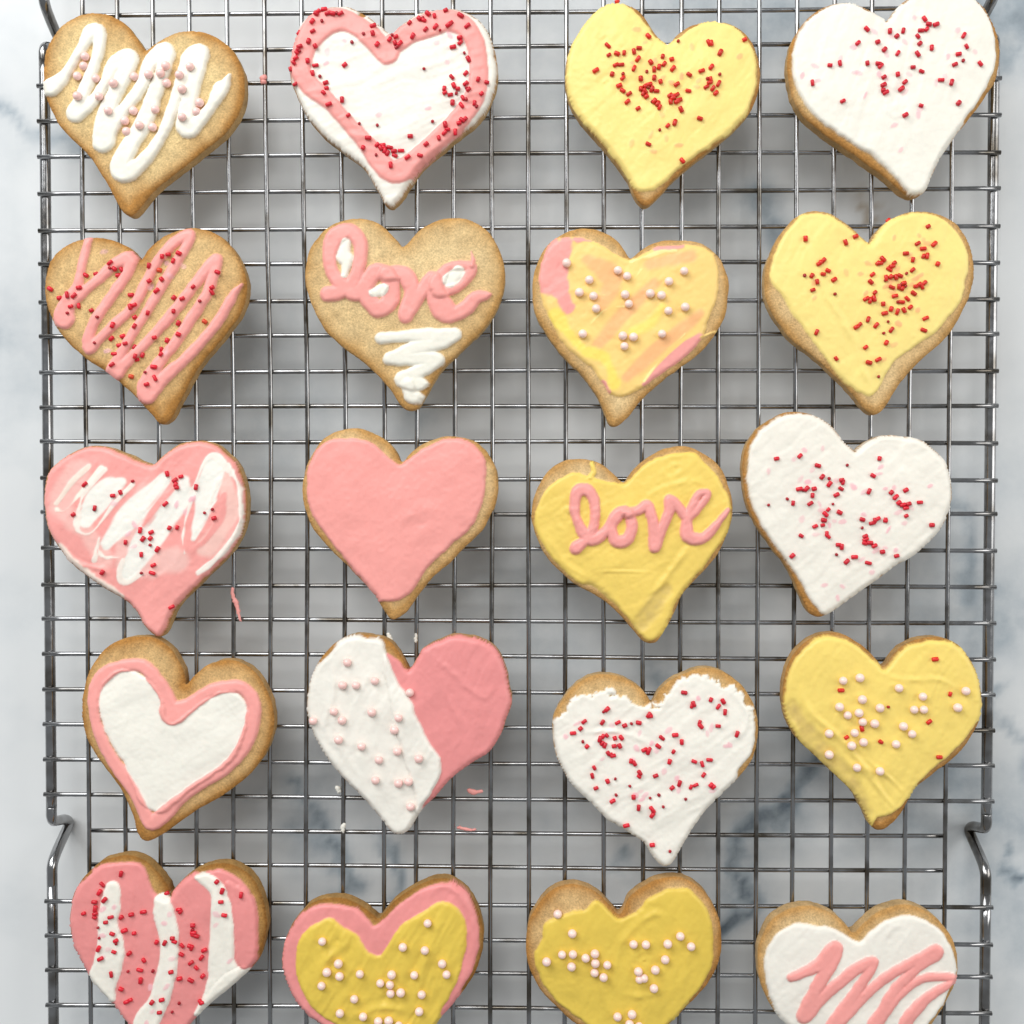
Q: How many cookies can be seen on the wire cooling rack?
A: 20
